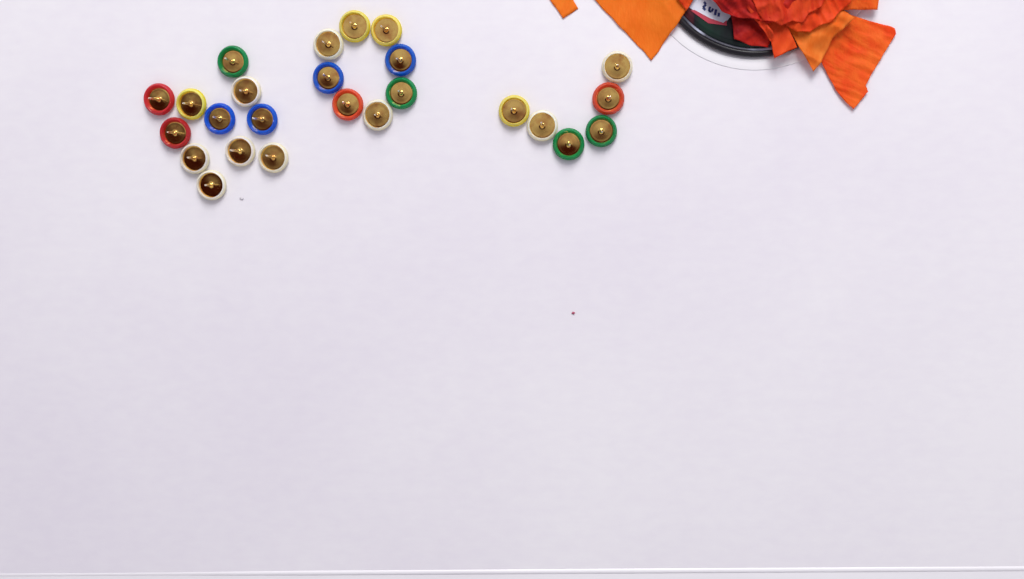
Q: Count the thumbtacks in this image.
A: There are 25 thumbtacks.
